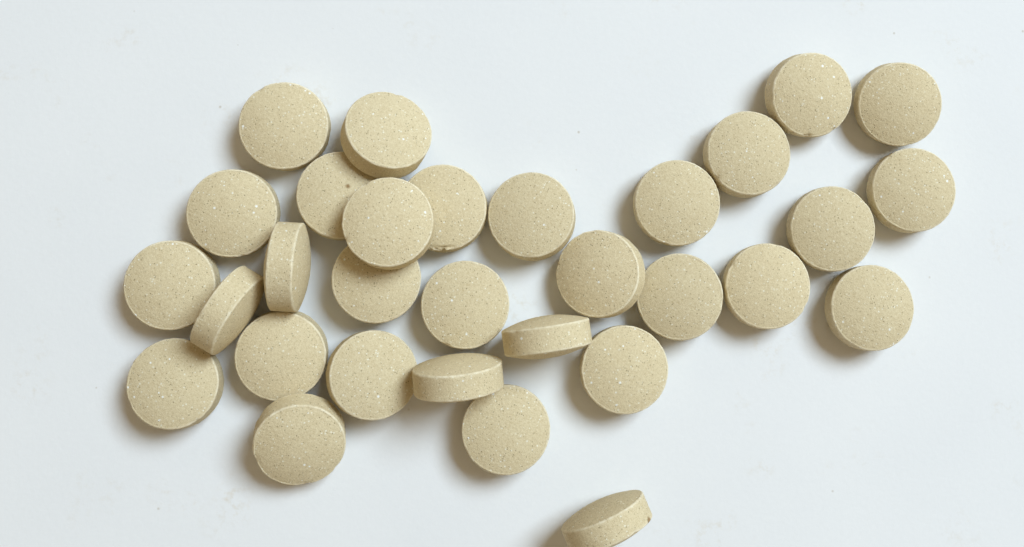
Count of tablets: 31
